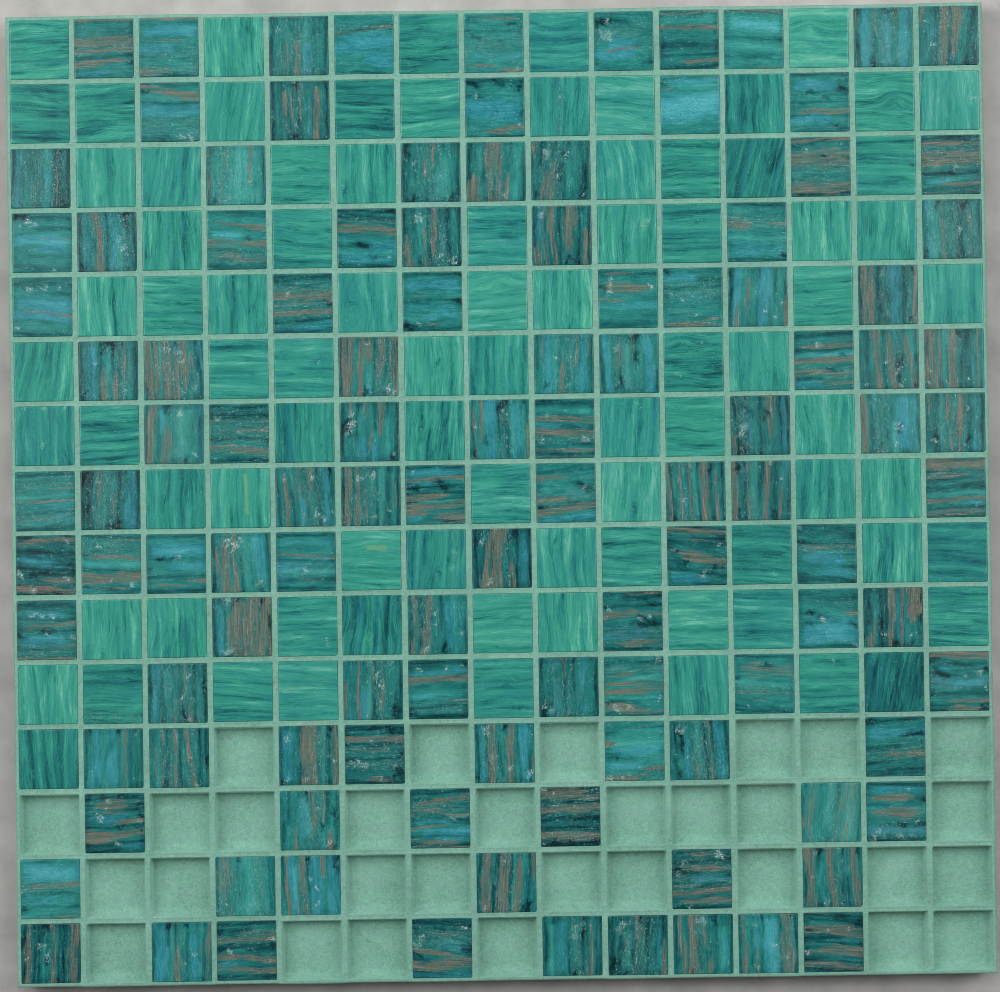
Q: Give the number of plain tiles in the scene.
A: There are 83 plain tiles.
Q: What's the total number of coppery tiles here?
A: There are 112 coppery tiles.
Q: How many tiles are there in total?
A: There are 195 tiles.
